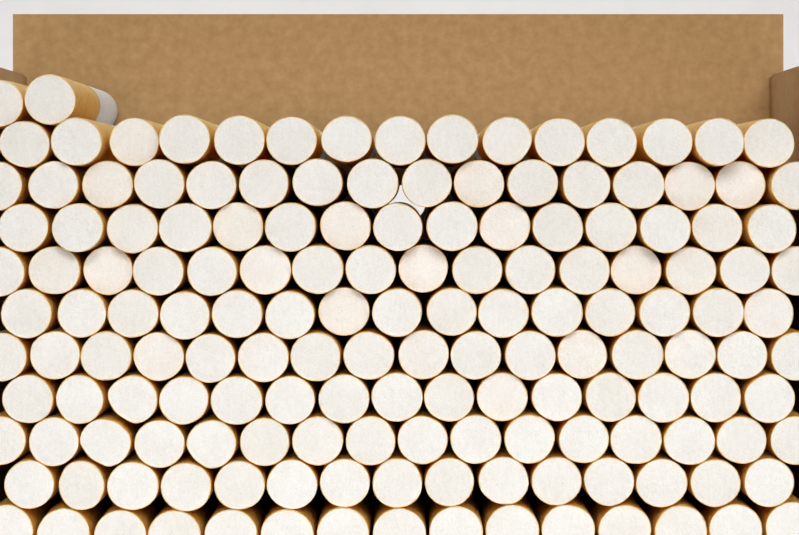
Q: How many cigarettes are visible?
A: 156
